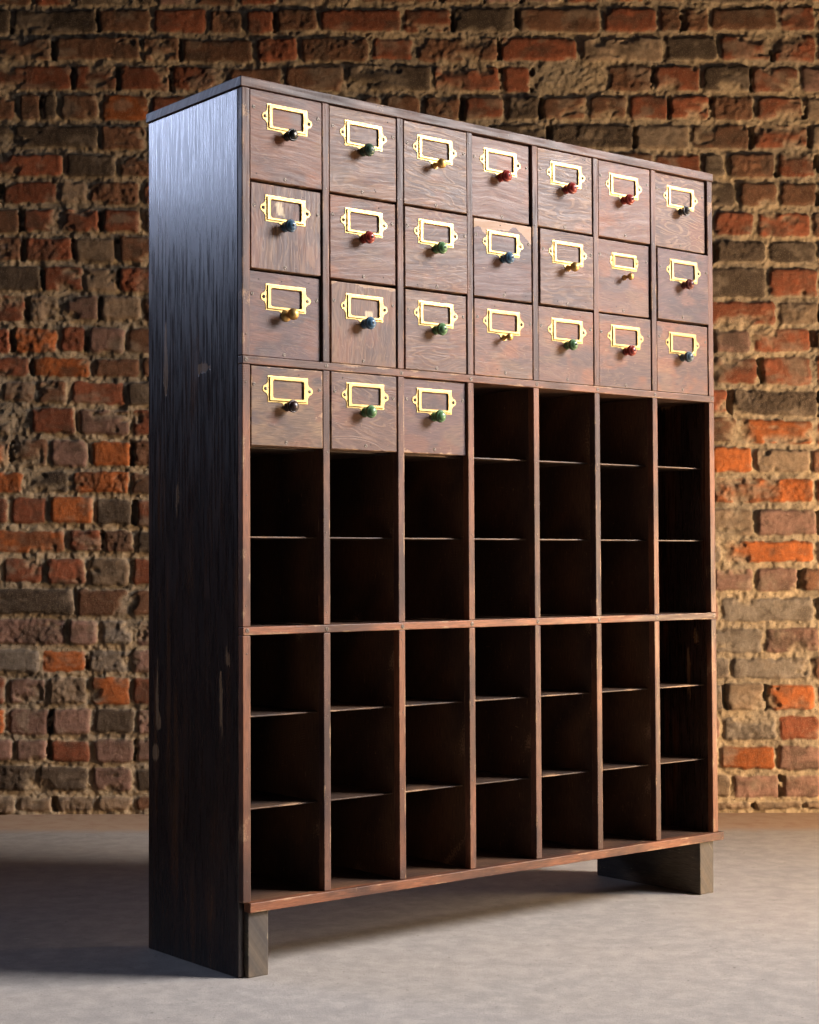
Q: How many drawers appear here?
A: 24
